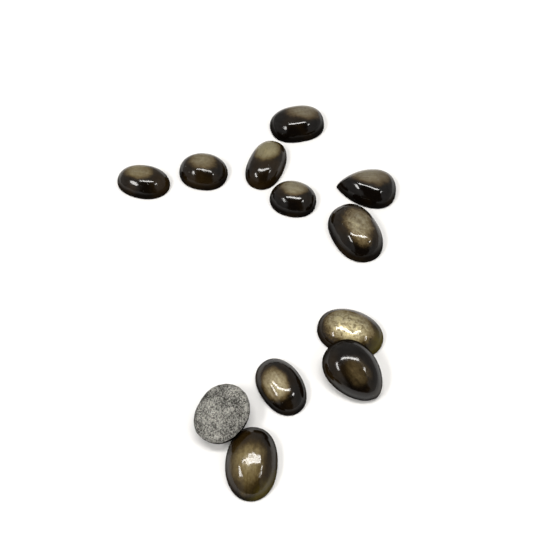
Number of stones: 12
